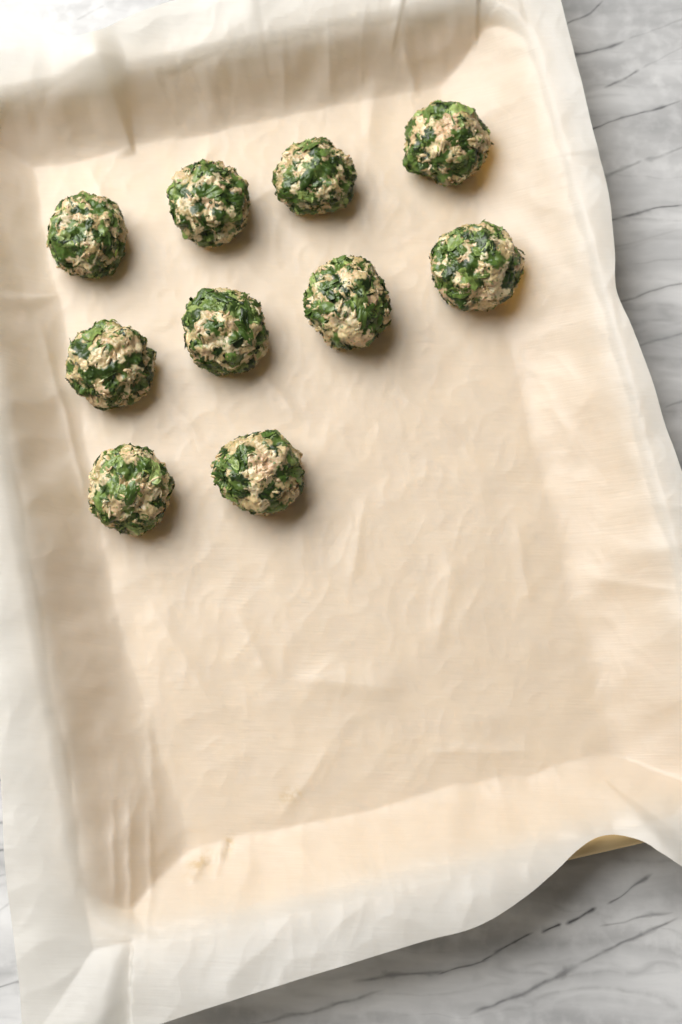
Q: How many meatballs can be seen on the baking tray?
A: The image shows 10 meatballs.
